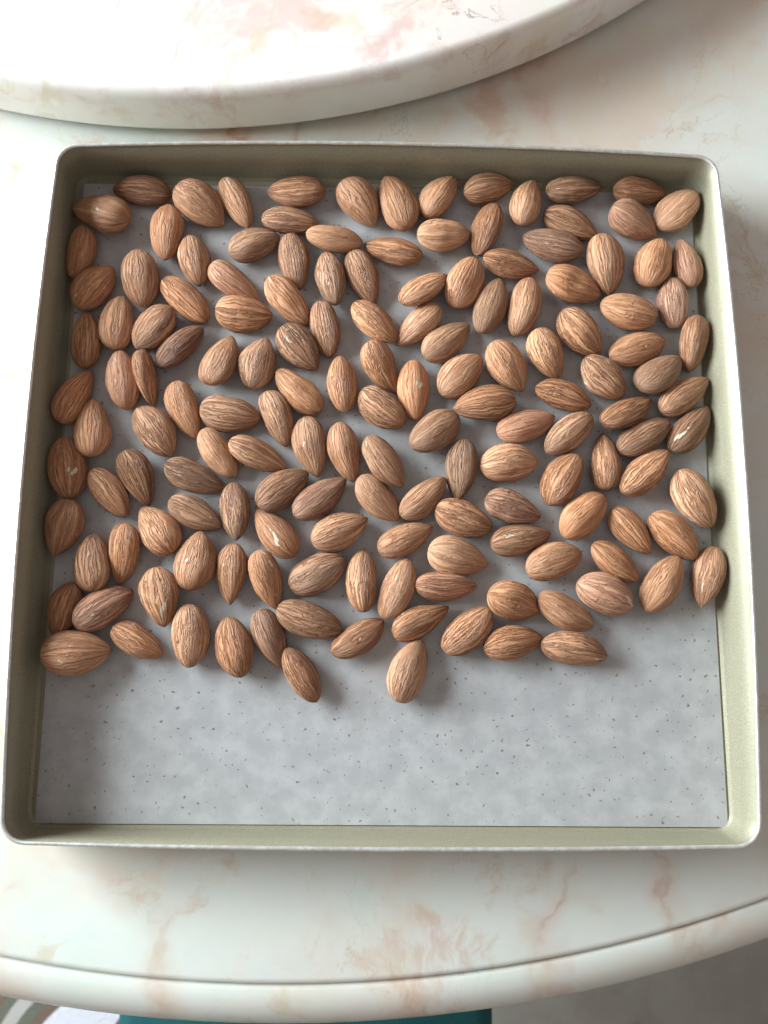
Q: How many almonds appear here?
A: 151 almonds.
